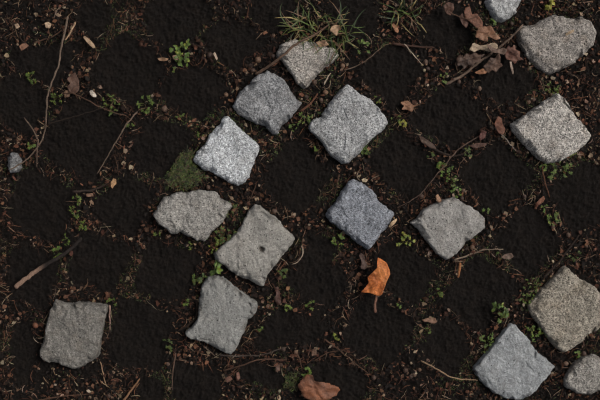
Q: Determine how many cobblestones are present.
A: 17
